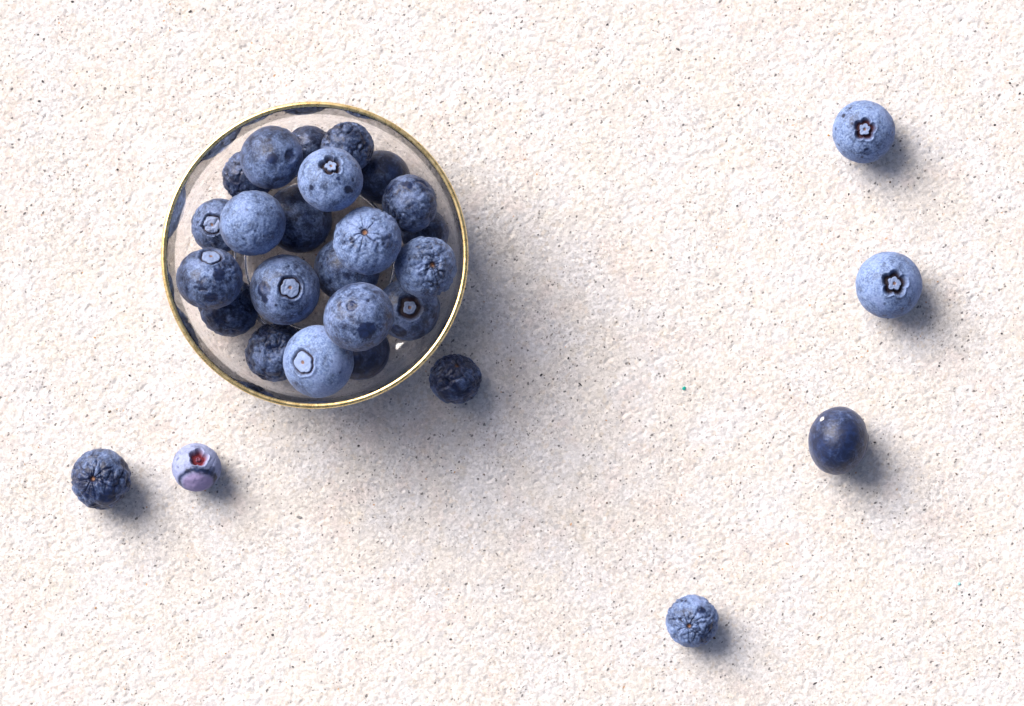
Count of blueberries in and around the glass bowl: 29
